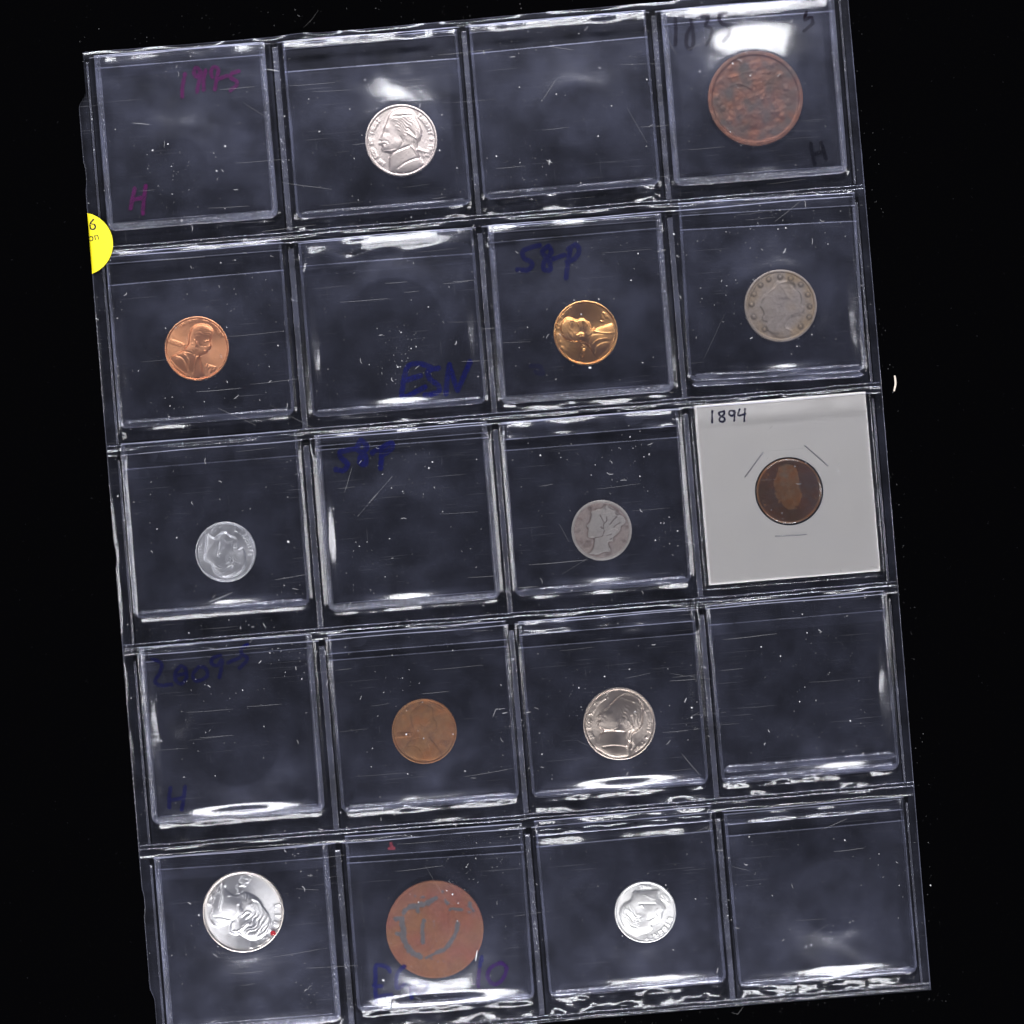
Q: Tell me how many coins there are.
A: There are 13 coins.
